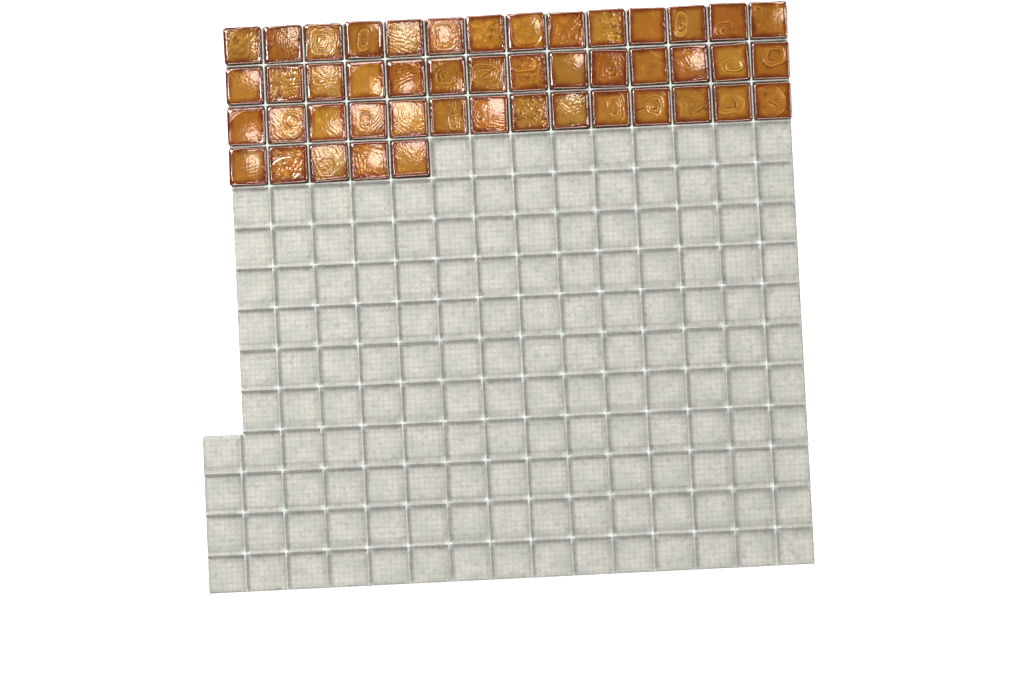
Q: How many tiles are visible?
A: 47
